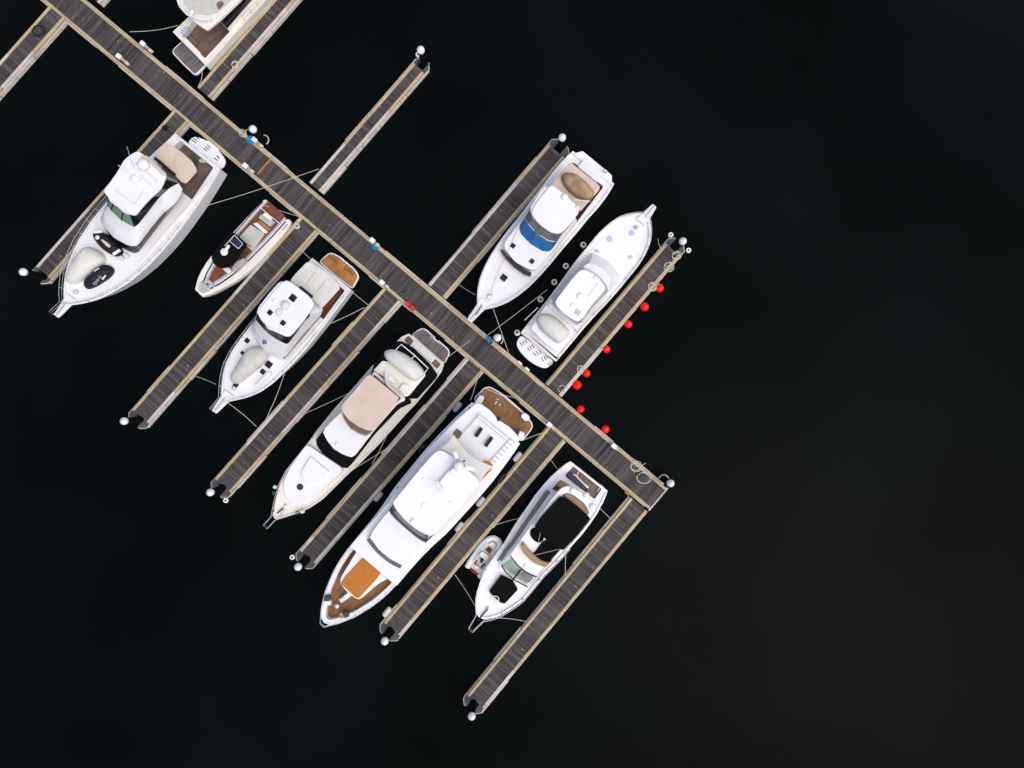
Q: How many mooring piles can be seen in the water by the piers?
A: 12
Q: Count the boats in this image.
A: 10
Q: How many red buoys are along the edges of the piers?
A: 8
